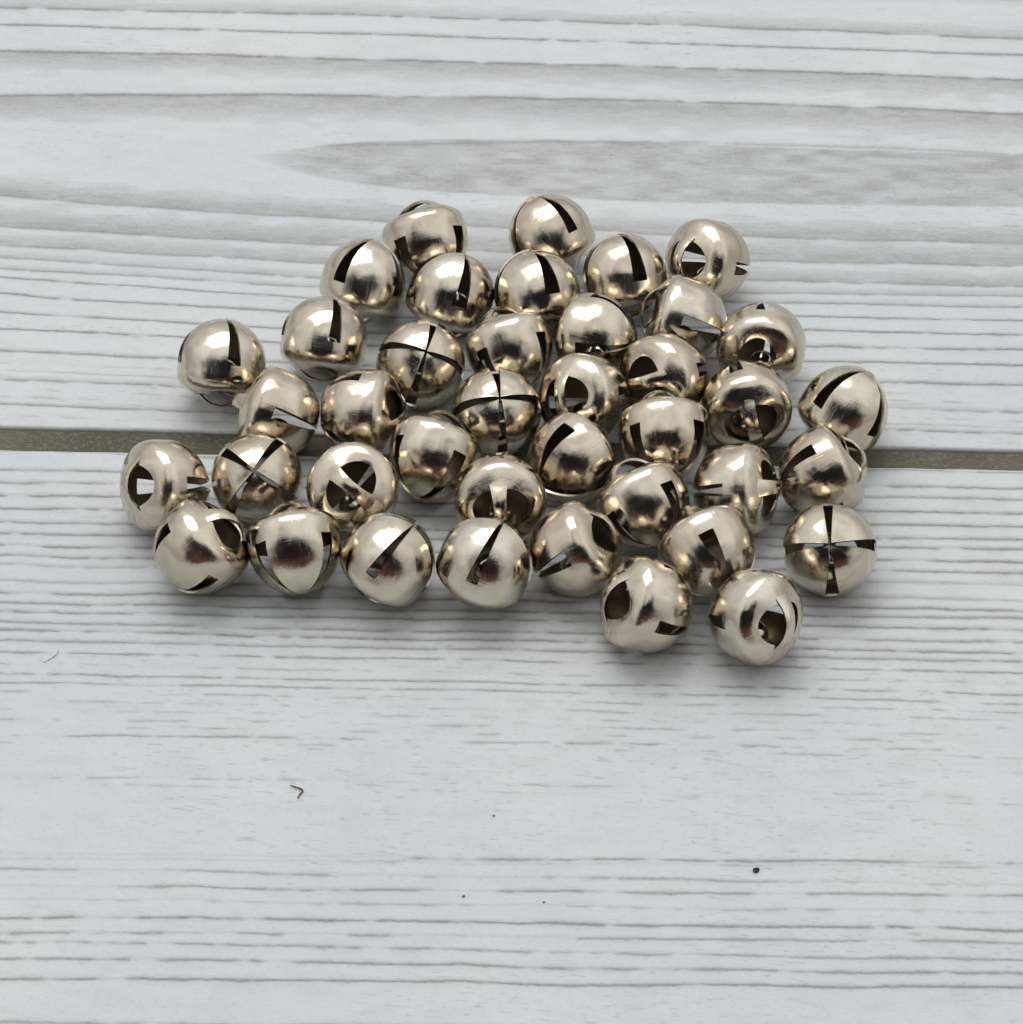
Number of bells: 40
